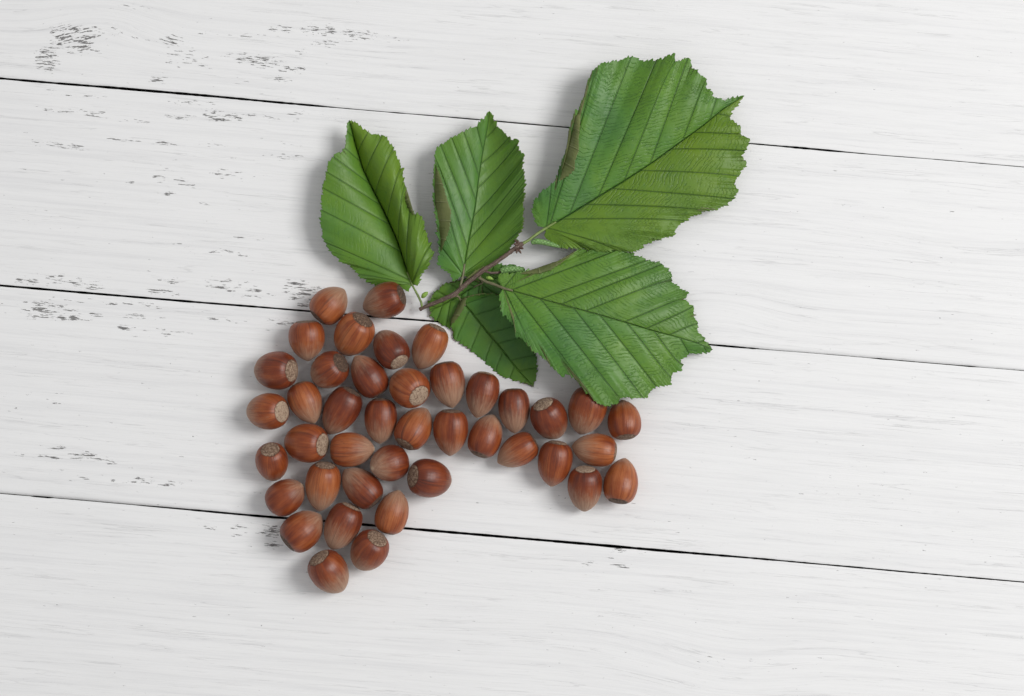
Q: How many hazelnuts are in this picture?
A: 41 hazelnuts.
